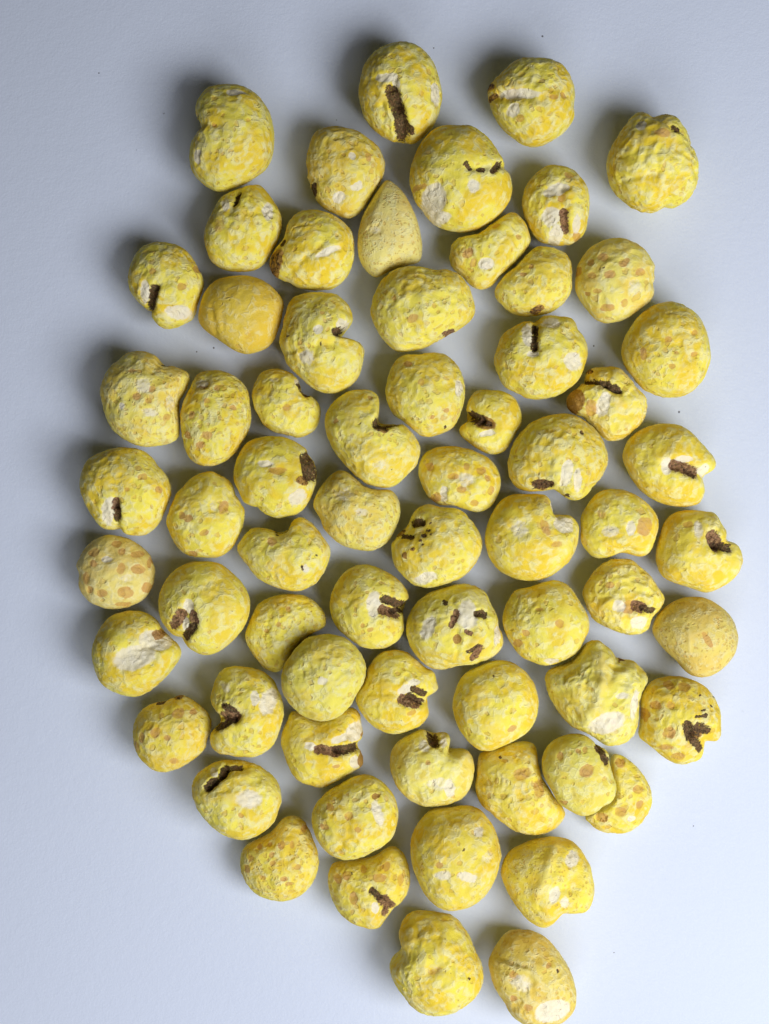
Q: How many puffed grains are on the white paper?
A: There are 67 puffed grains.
